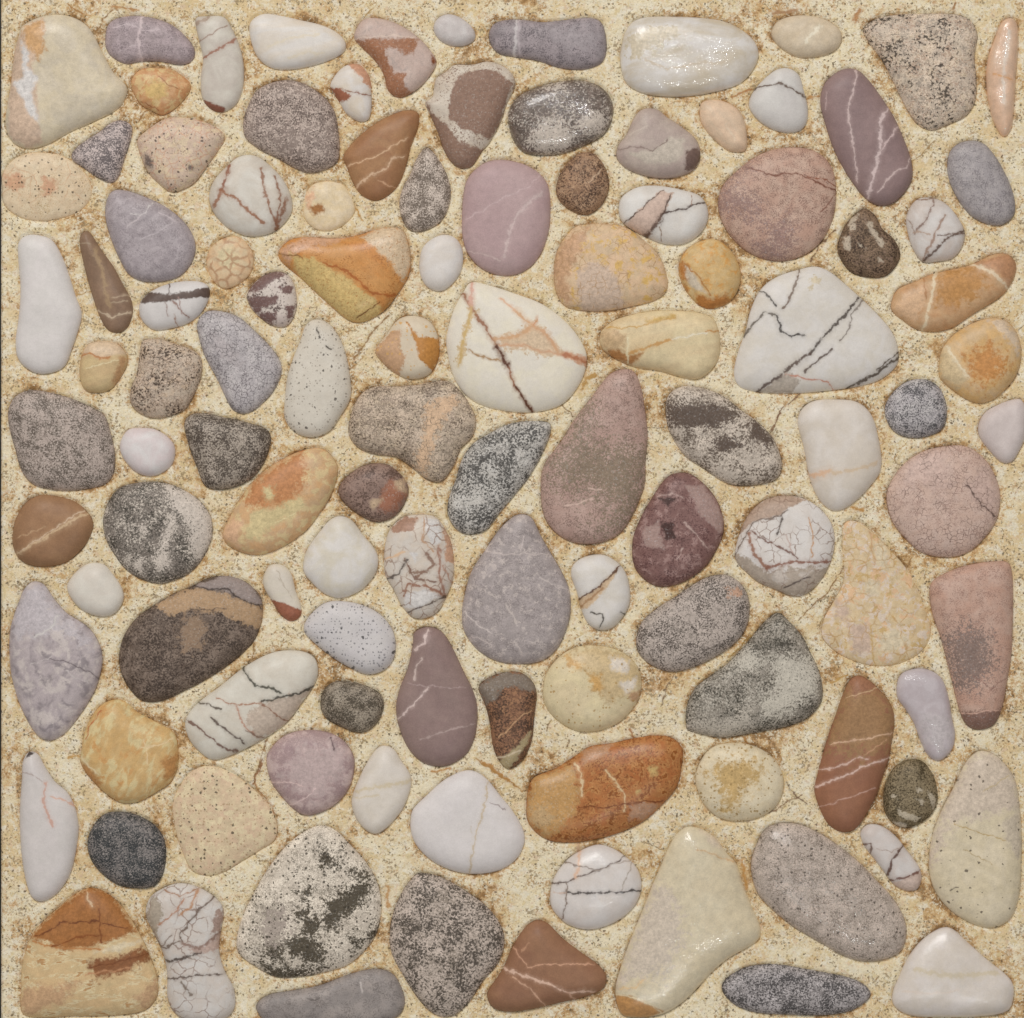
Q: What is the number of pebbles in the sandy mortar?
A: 114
